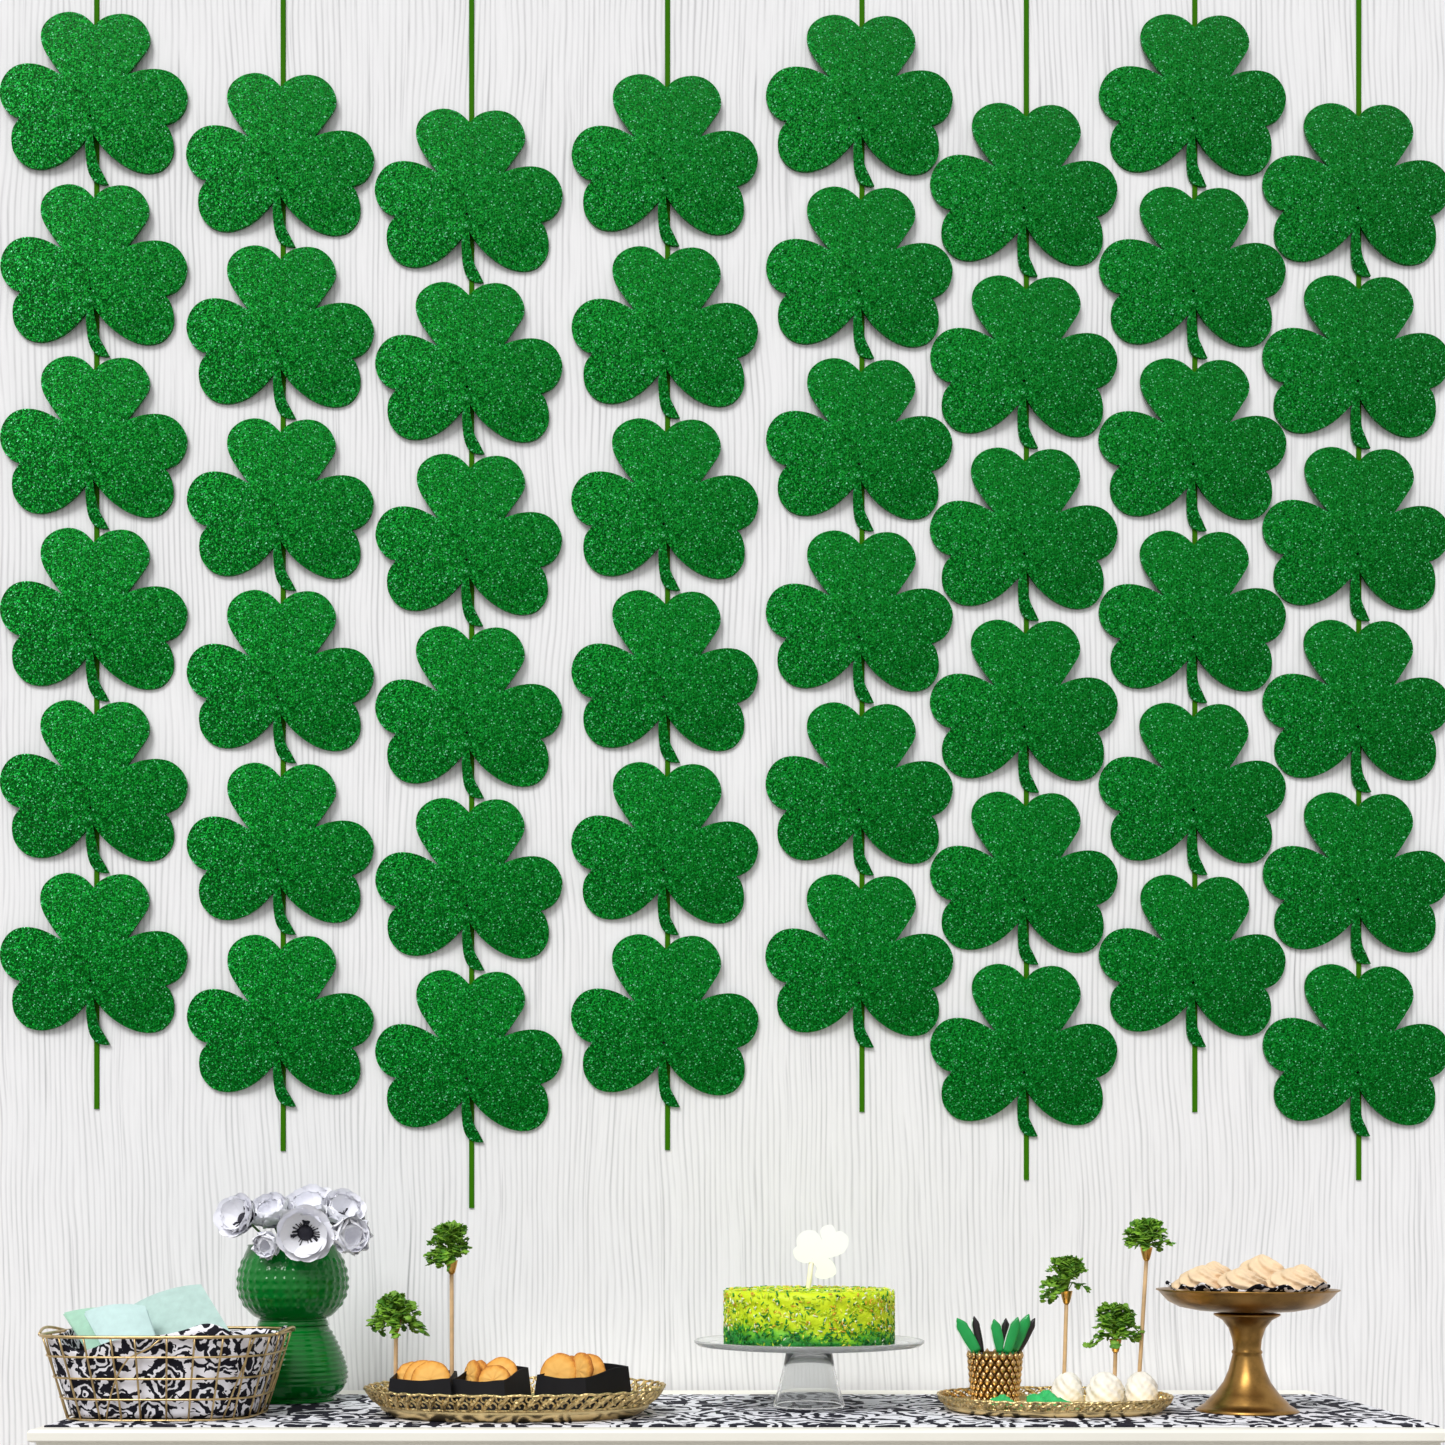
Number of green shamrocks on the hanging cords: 48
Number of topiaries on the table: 5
